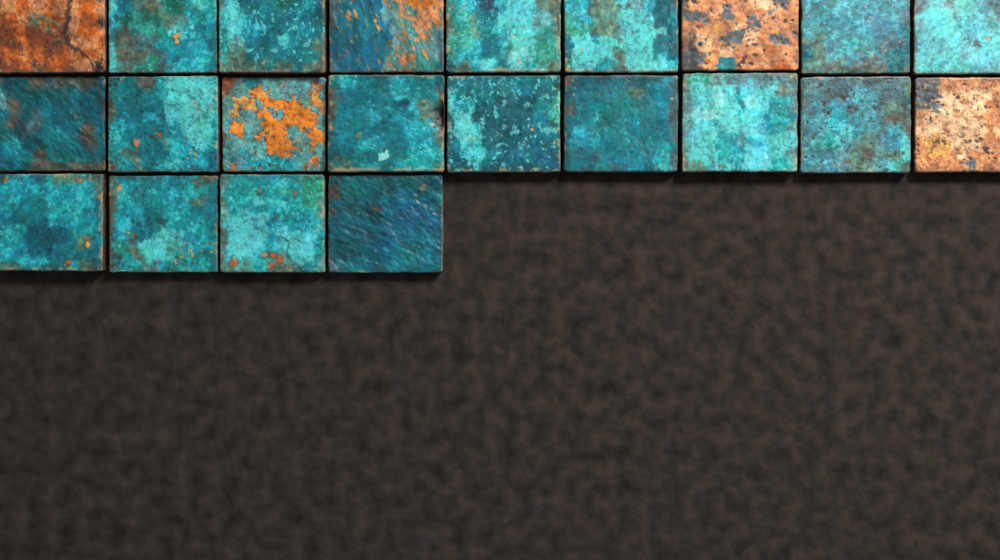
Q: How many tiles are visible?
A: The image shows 22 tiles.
